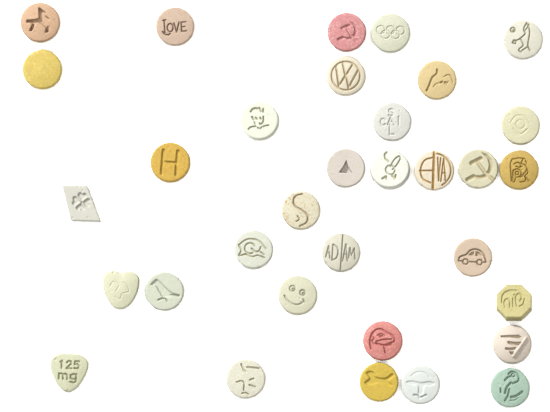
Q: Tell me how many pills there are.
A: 33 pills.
